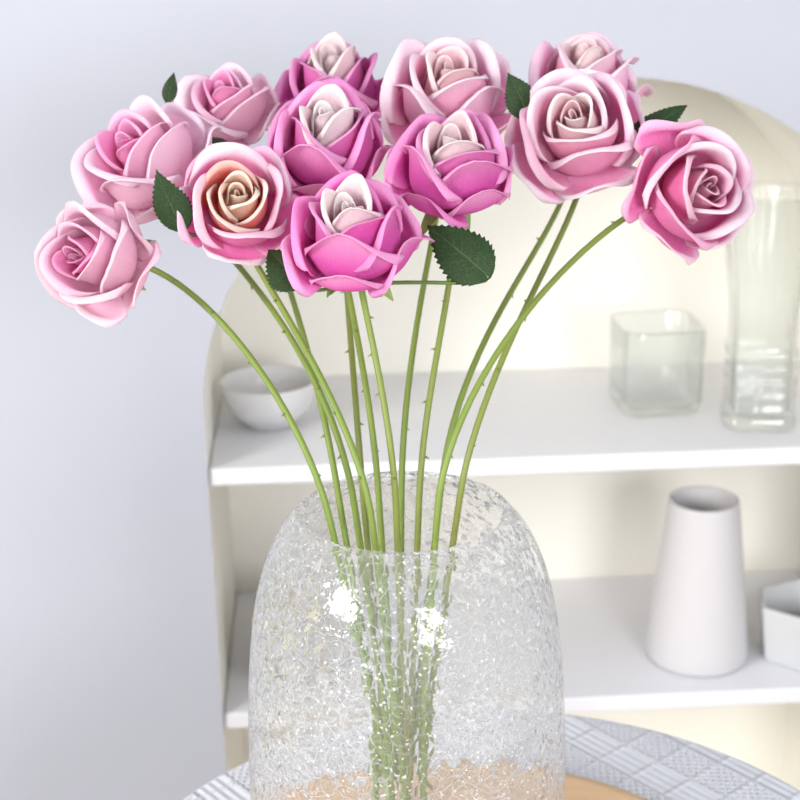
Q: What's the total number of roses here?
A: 12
